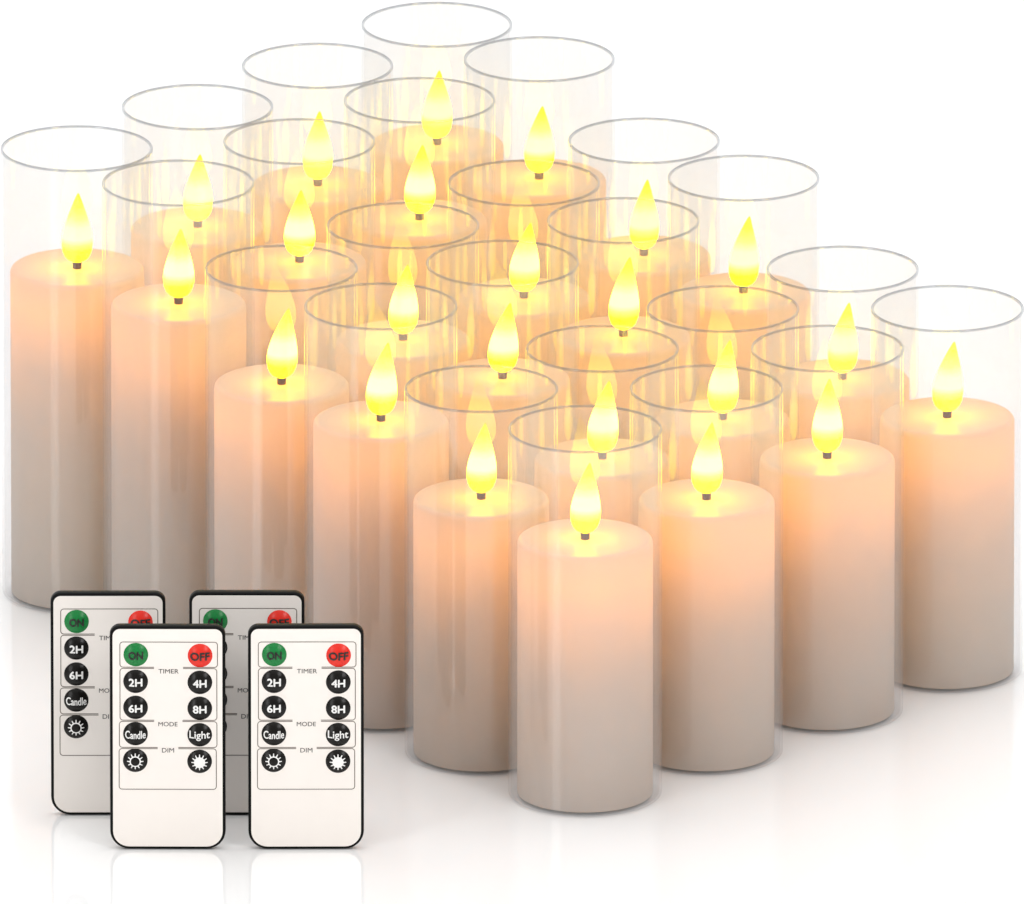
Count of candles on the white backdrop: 24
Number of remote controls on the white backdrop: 4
